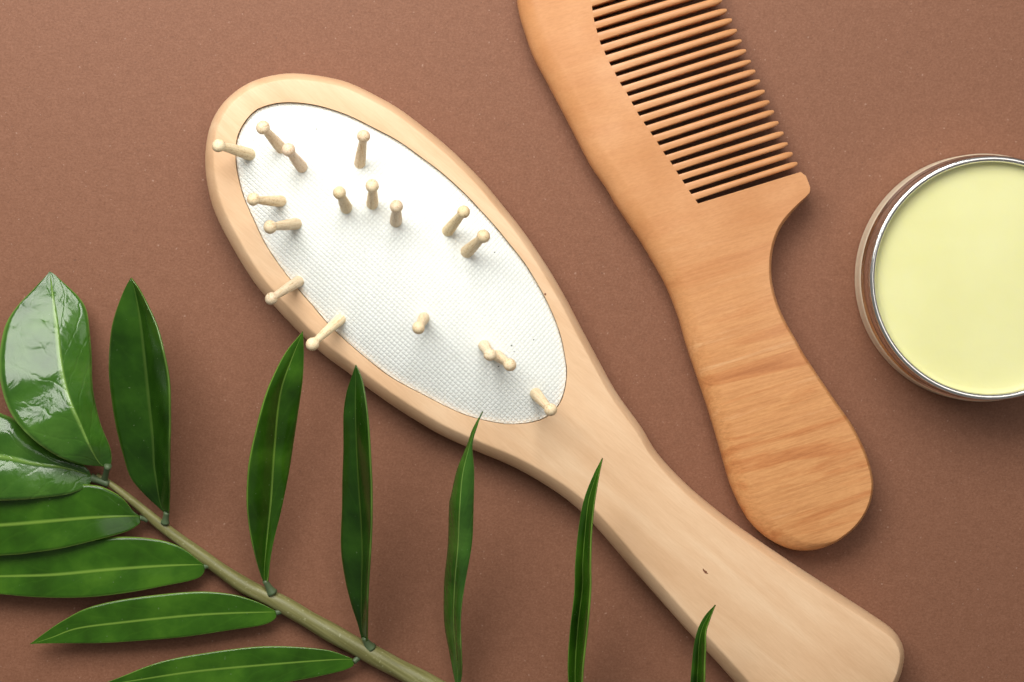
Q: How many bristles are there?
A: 17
